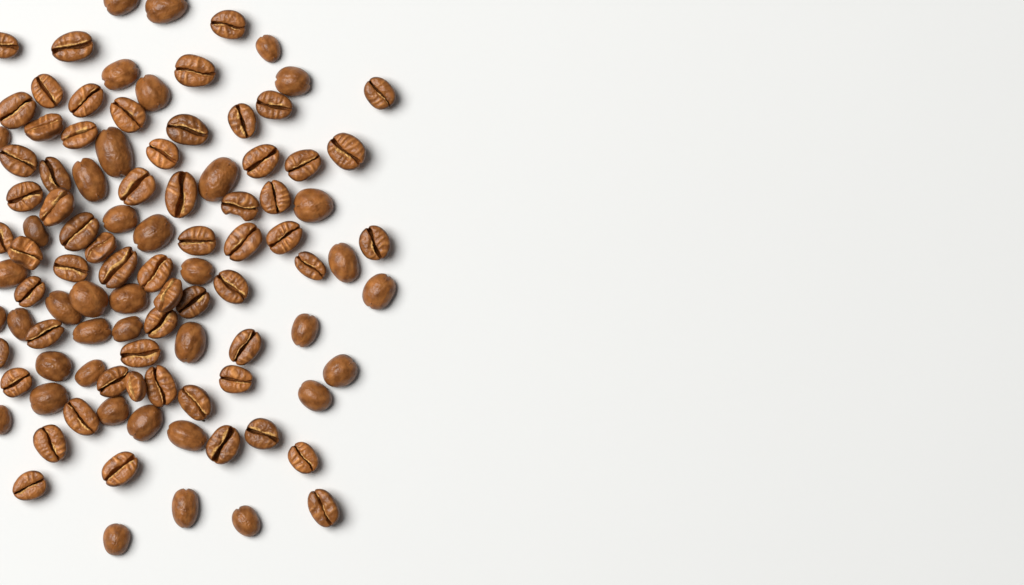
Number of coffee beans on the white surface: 100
